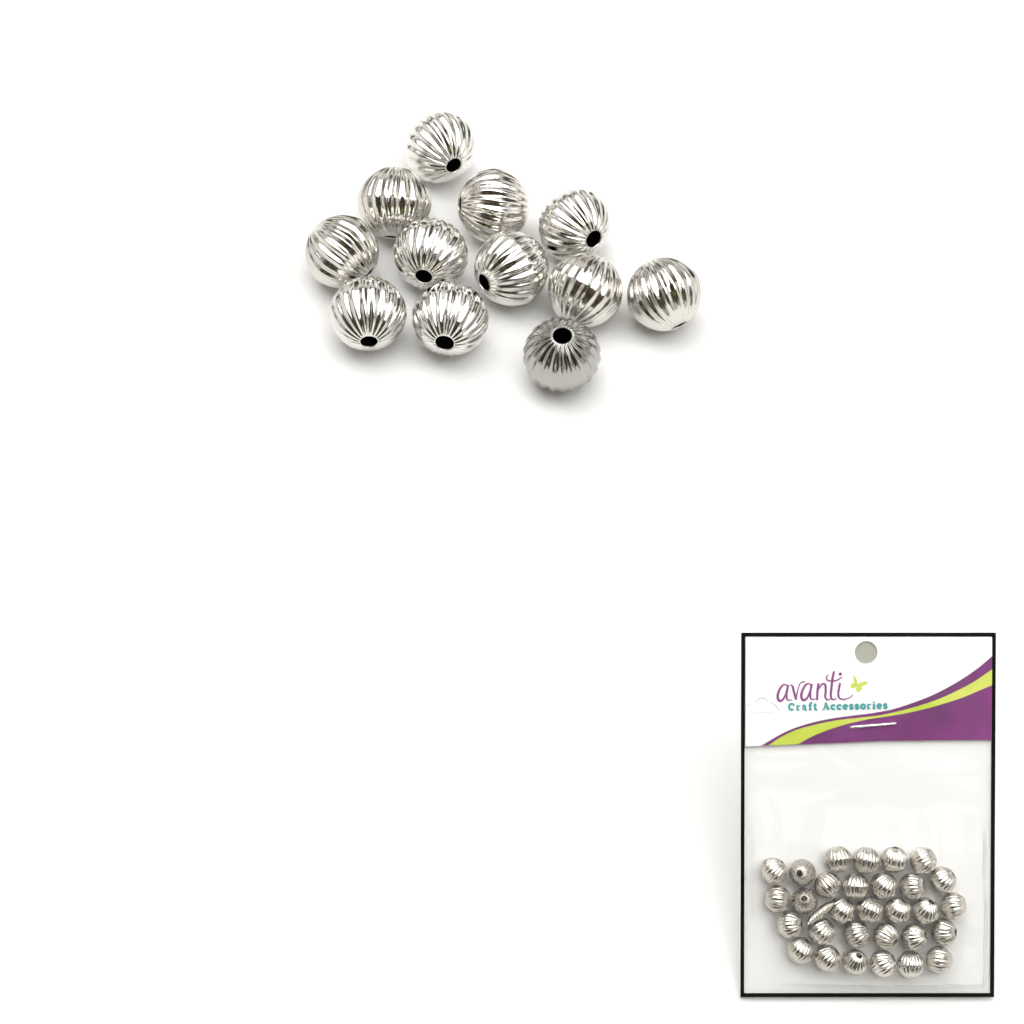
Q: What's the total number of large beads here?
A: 12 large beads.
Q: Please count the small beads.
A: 30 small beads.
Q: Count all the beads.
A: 42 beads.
